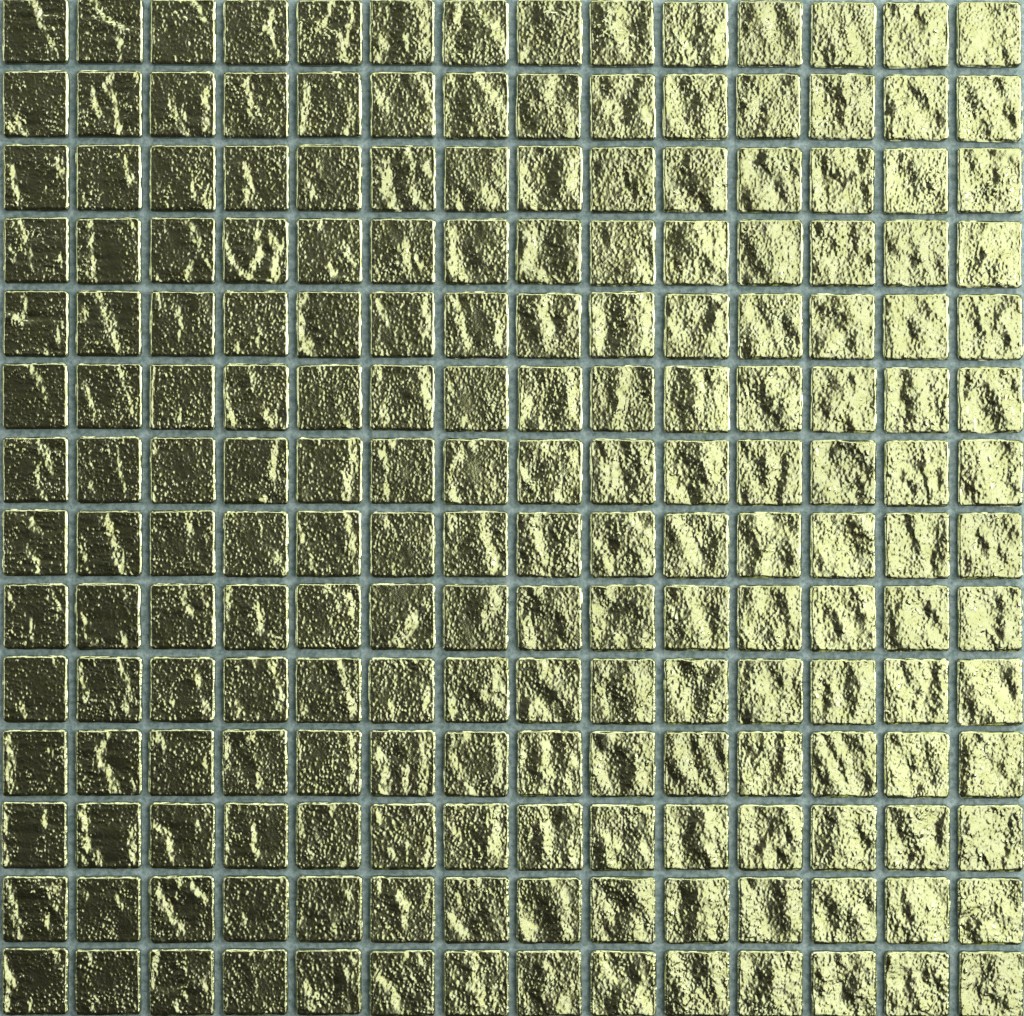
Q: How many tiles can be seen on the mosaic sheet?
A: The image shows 196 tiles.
